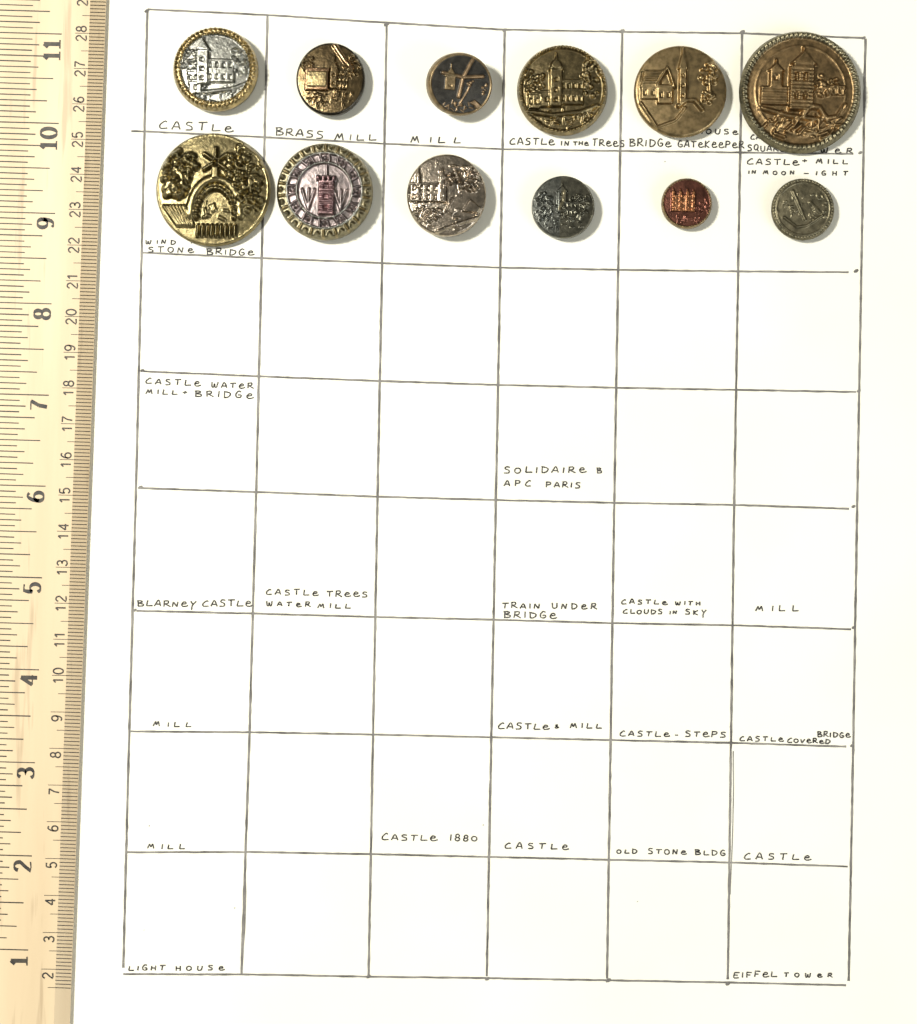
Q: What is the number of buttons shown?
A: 12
